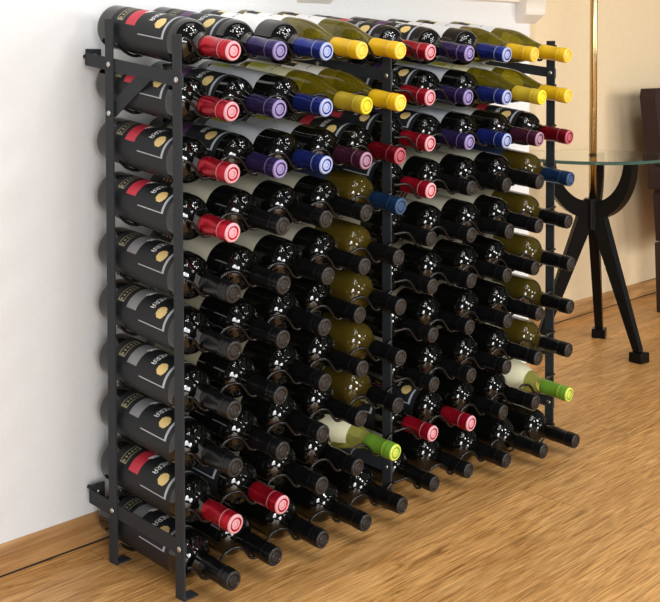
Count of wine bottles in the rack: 100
